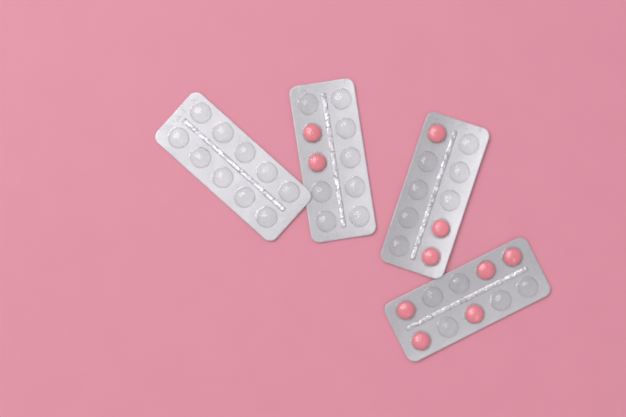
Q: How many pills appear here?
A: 10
